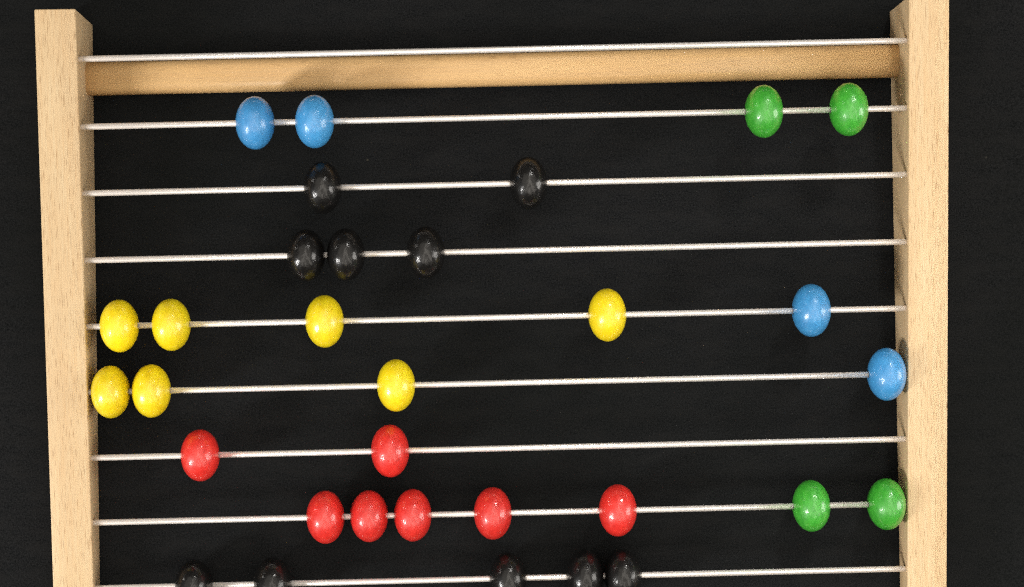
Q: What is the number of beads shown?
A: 32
